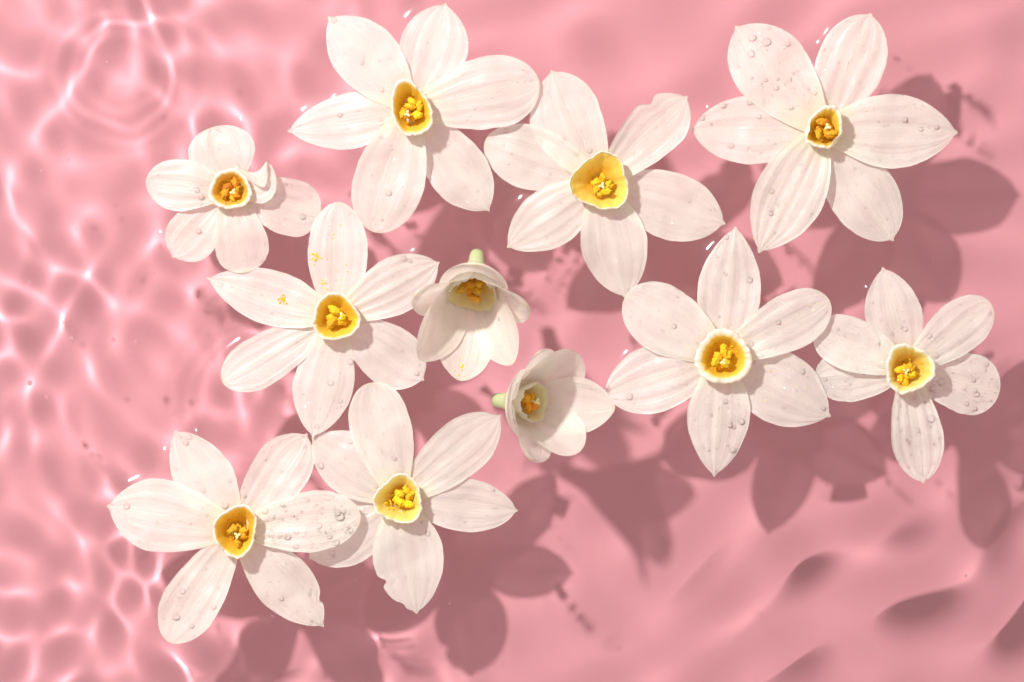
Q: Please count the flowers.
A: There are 11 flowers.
